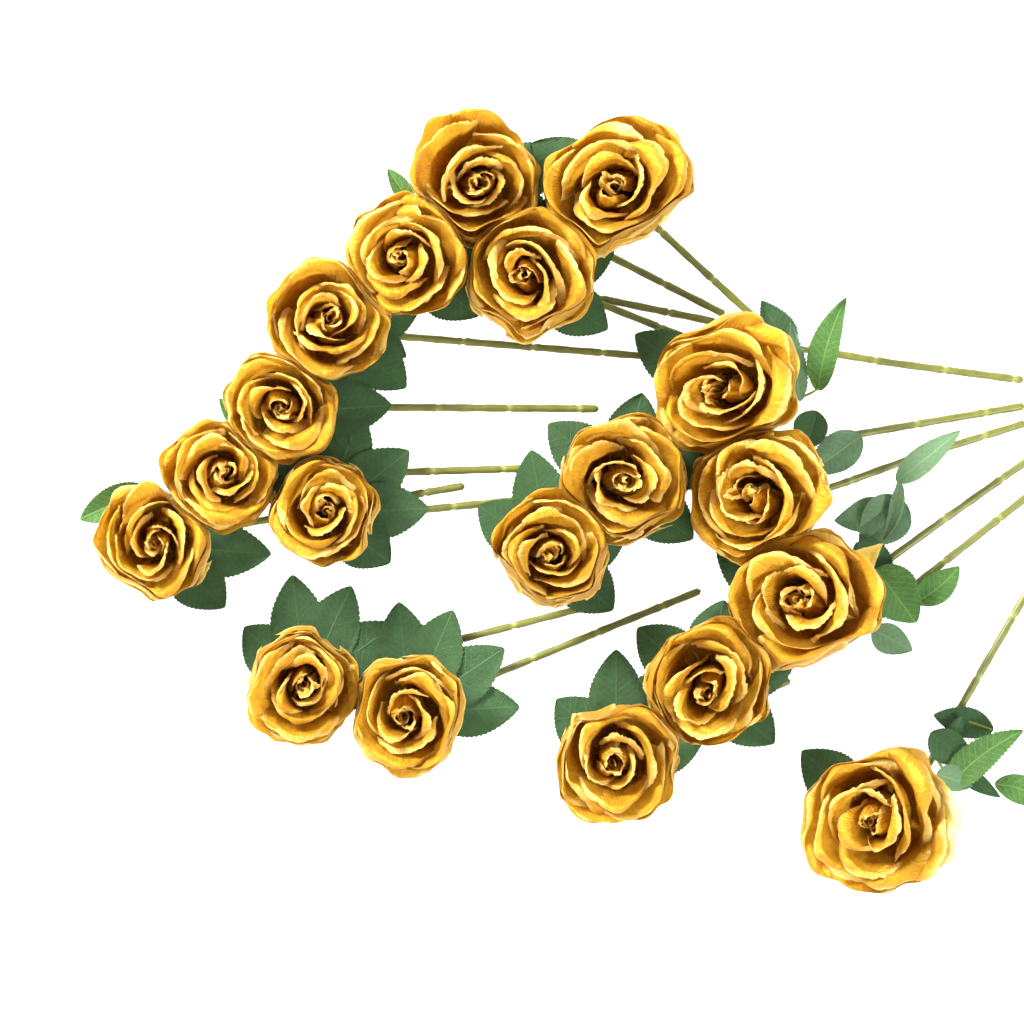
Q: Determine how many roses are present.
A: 19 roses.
